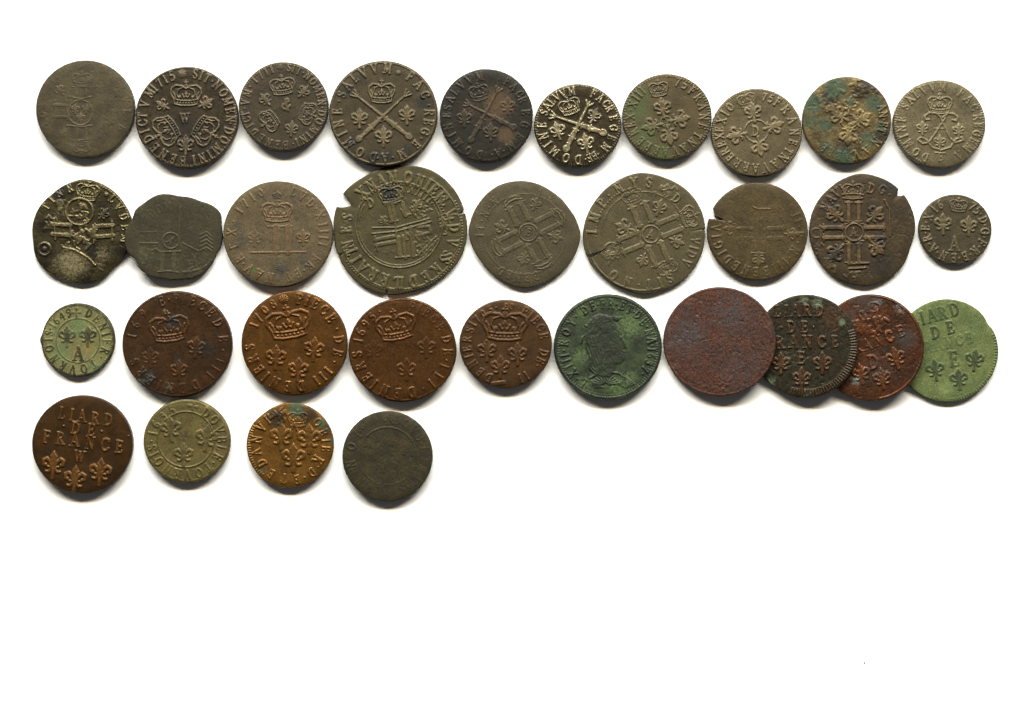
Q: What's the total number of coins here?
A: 33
